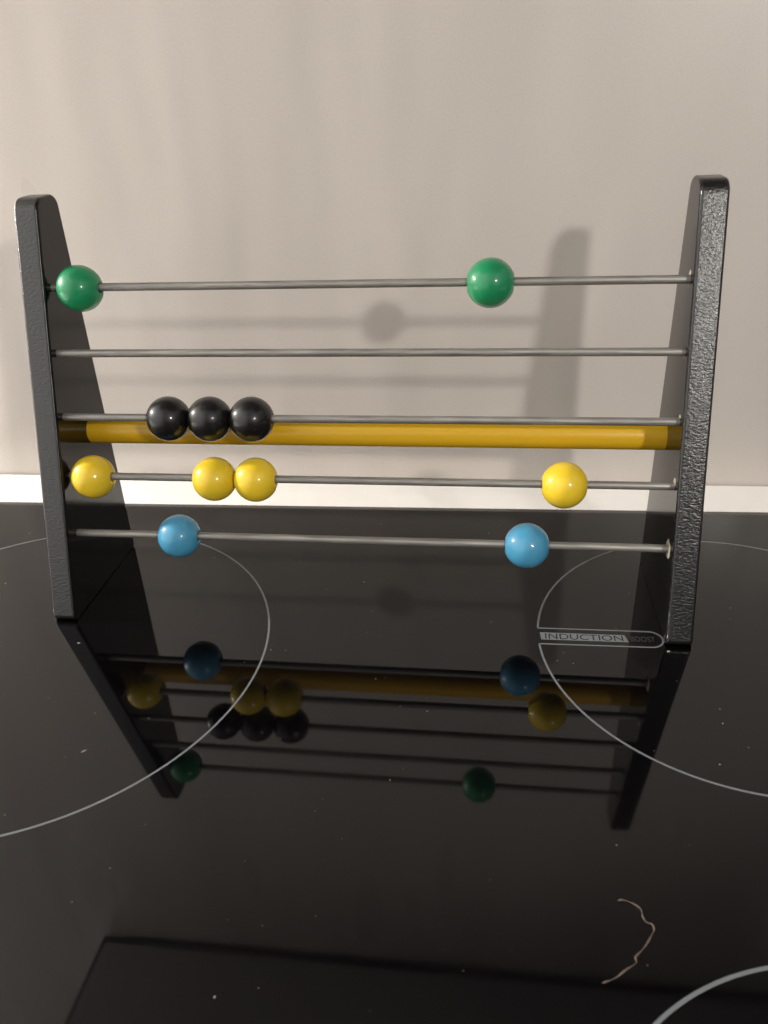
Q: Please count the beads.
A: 11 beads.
